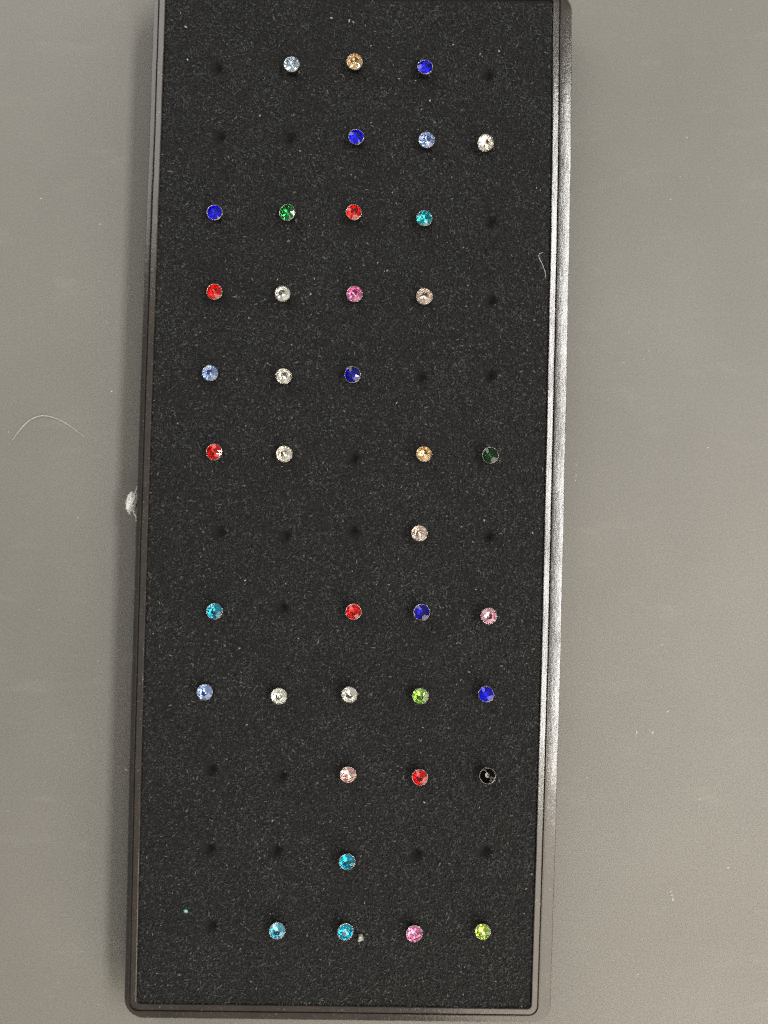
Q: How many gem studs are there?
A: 39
